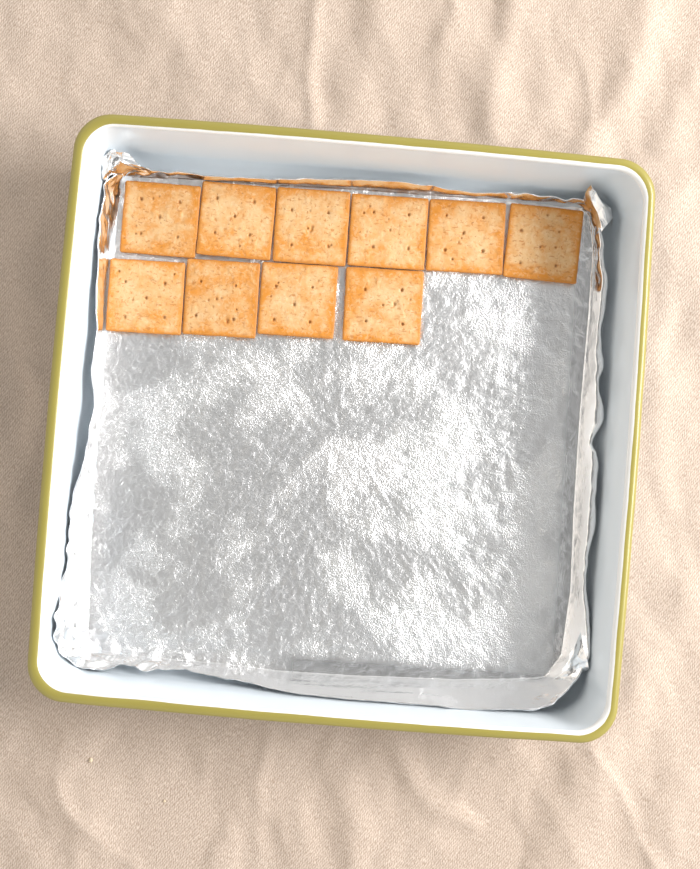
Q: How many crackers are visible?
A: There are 10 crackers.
